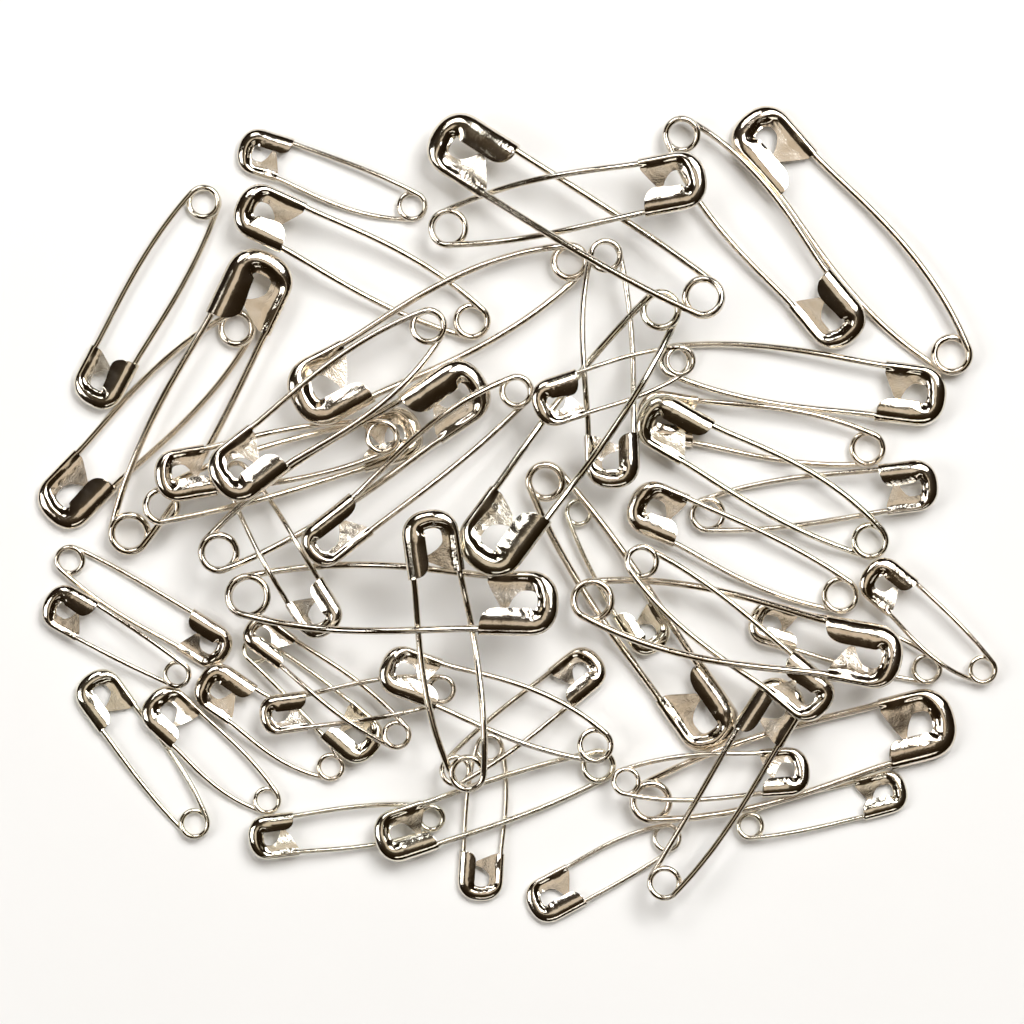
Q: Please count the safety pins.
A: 50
